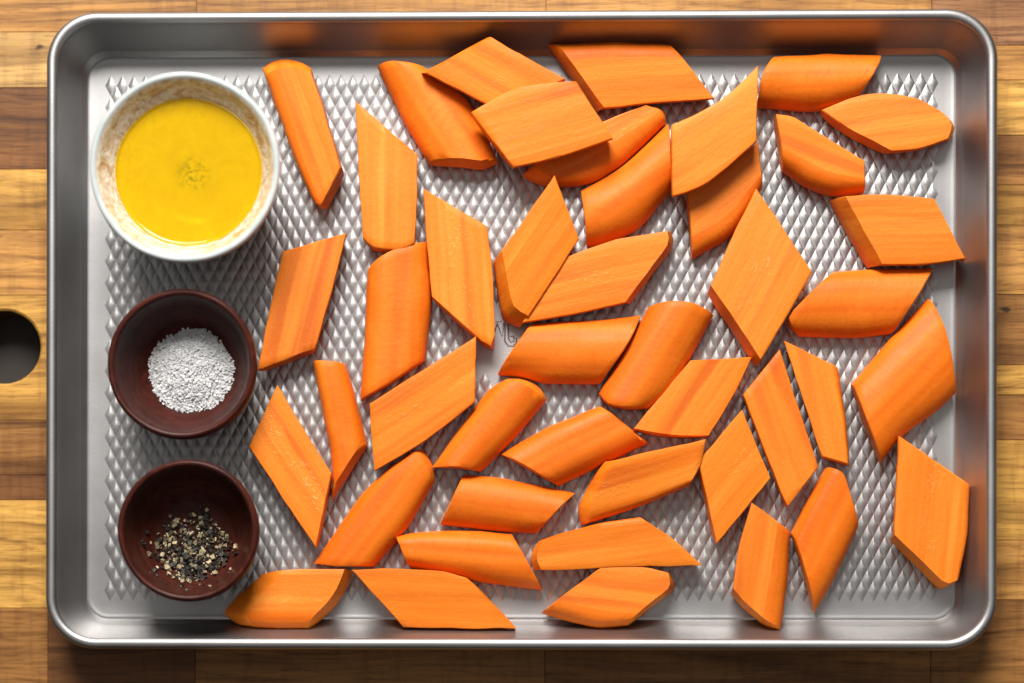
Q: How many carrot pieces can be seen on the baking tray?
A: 44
